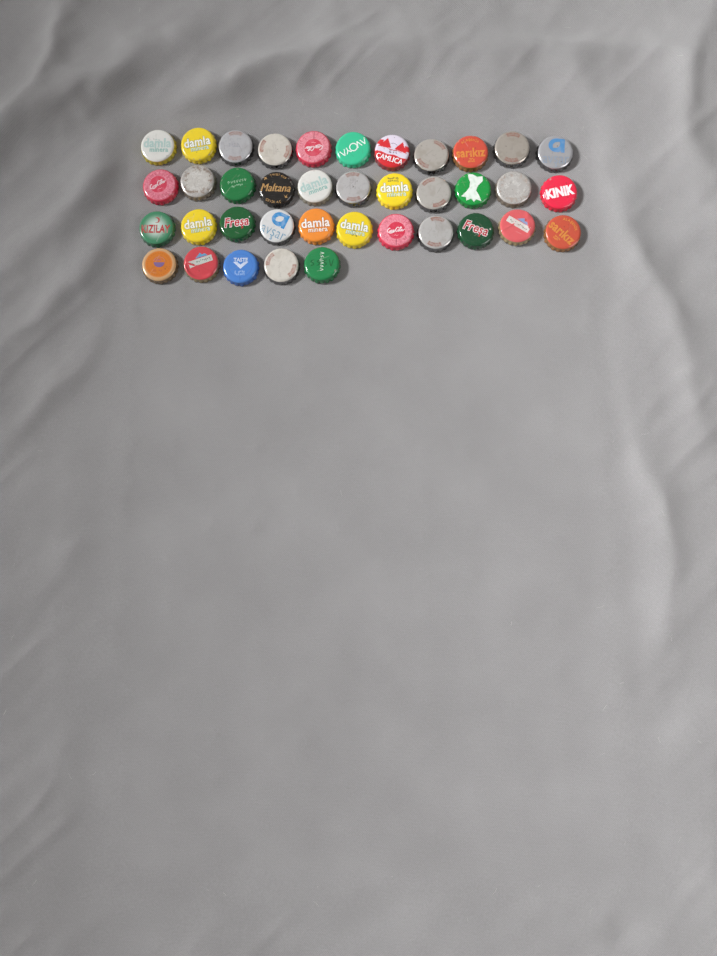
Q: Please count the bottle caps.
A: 38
